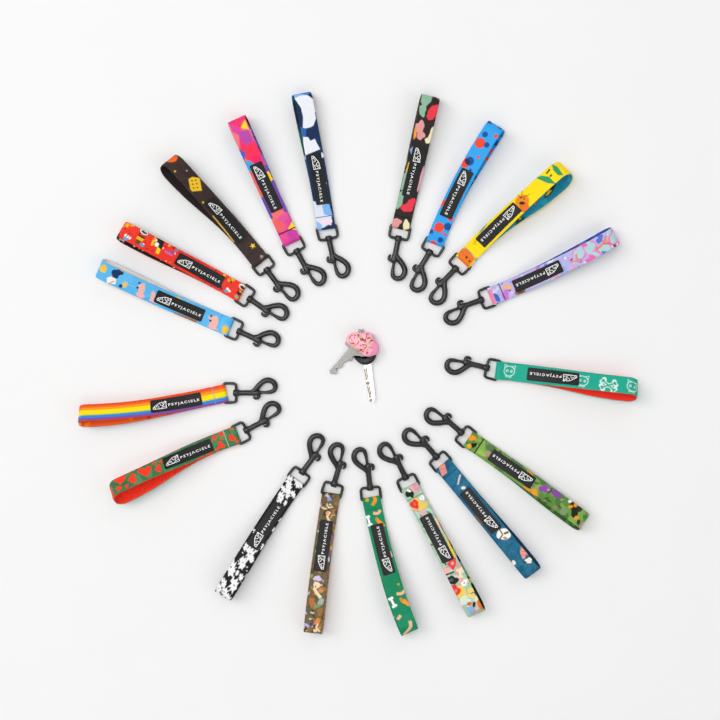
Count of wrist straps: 18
